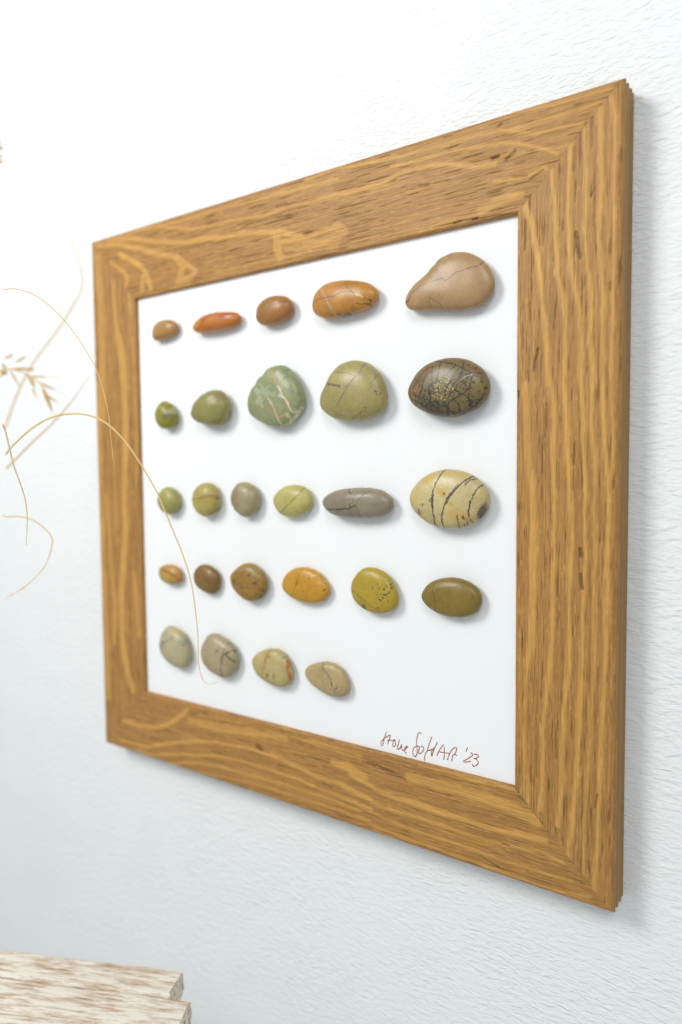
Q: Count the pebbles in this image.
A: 26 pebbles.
